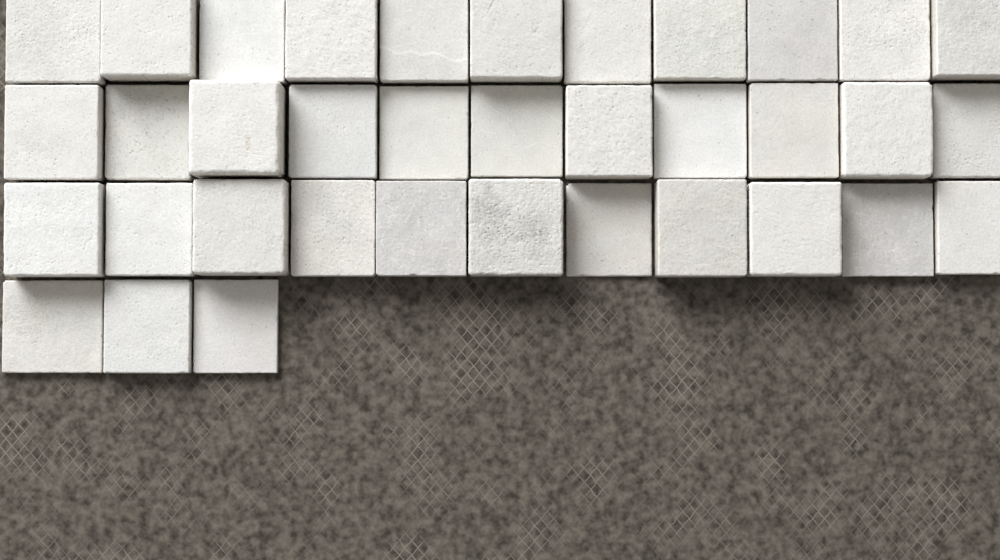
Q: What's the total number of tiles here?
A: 36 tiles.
